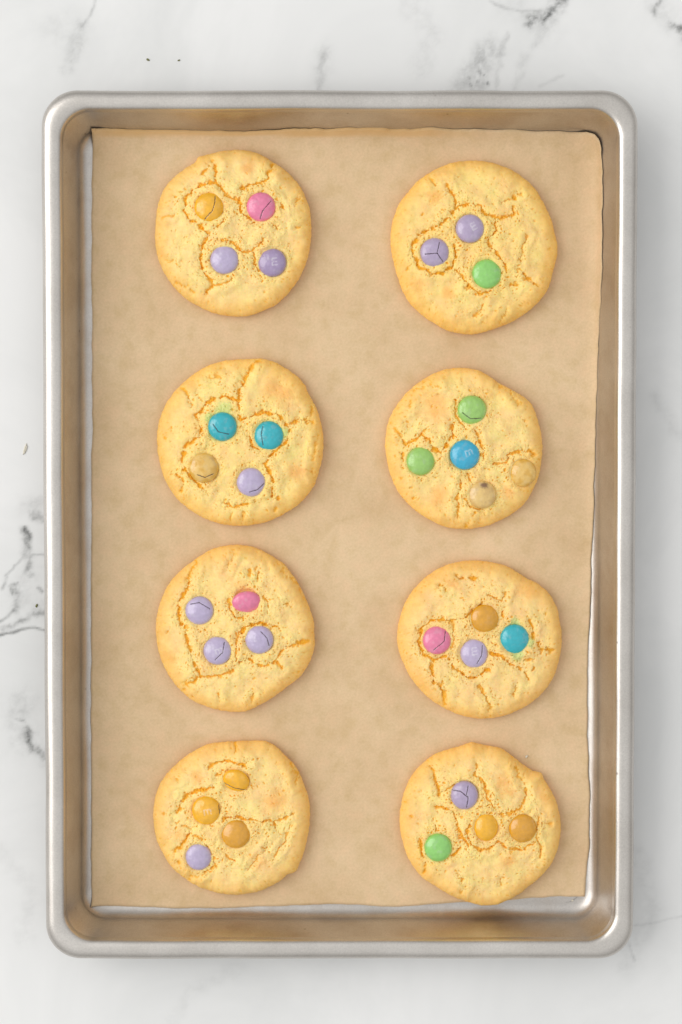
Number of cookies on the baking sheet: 8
